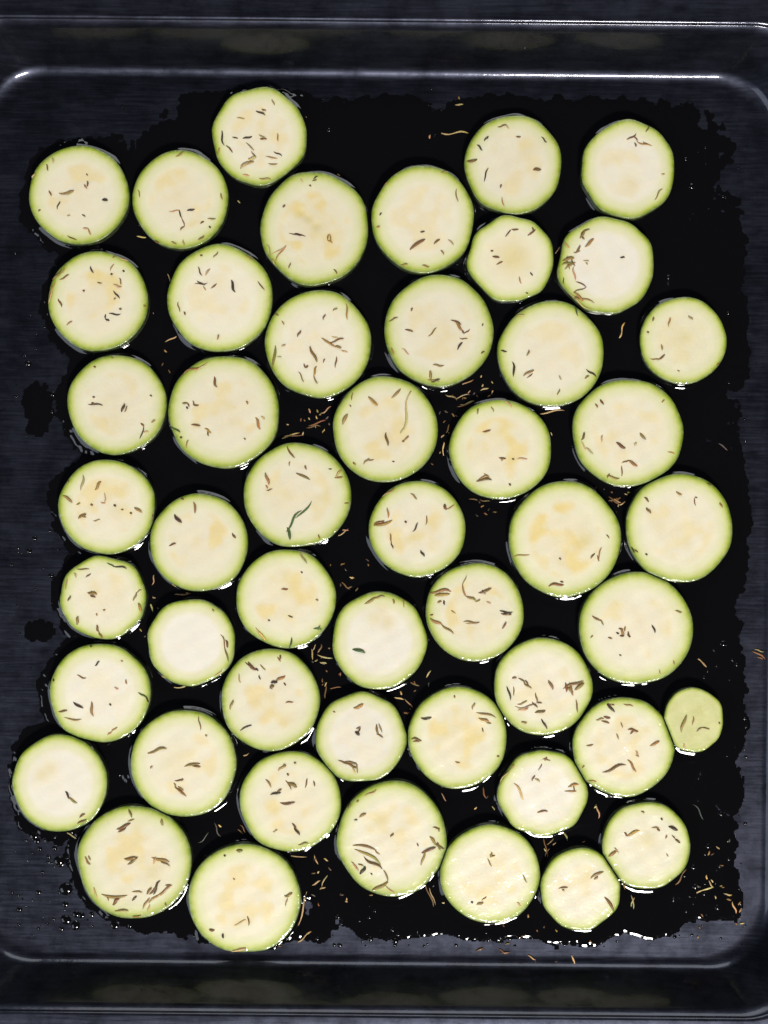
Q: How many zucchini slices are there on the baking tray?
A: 49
